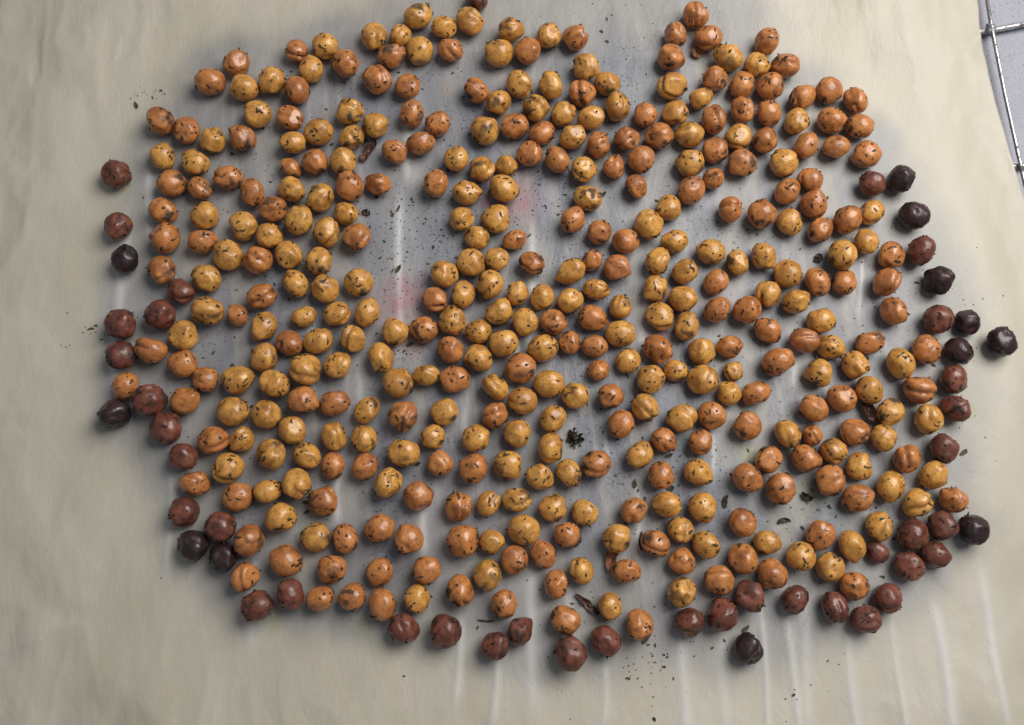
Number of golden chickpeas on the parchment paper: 200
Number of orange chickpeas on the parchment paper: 187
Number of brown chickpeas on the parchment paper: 38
